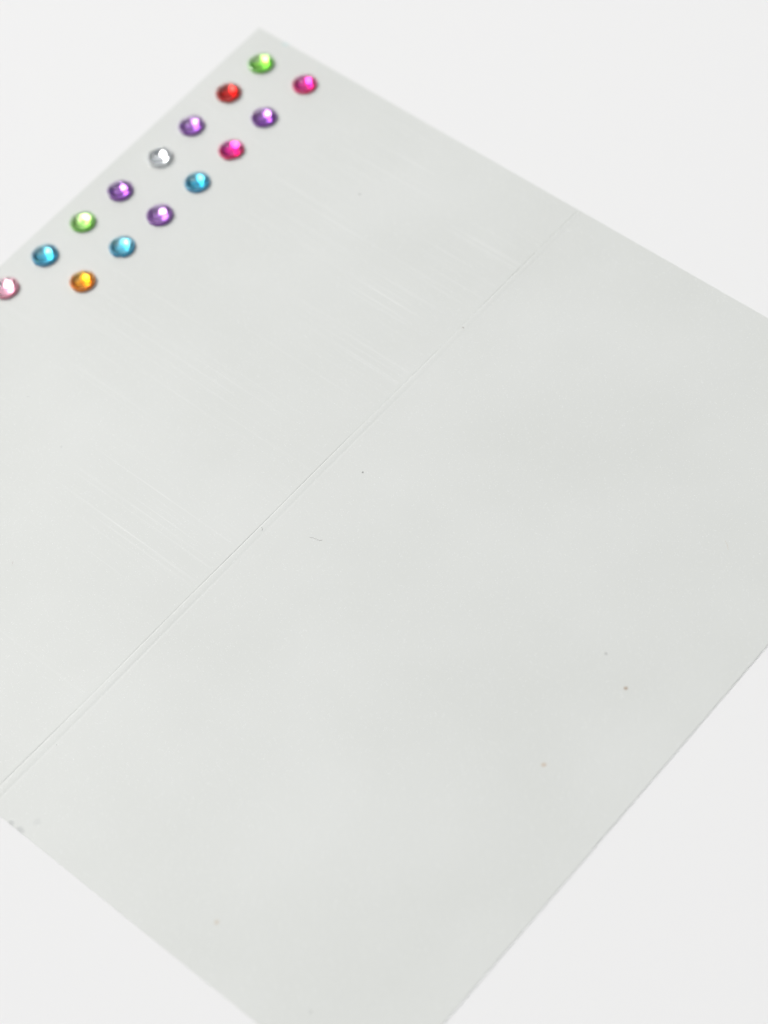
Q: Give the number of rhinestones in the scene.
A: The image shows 15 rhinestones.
